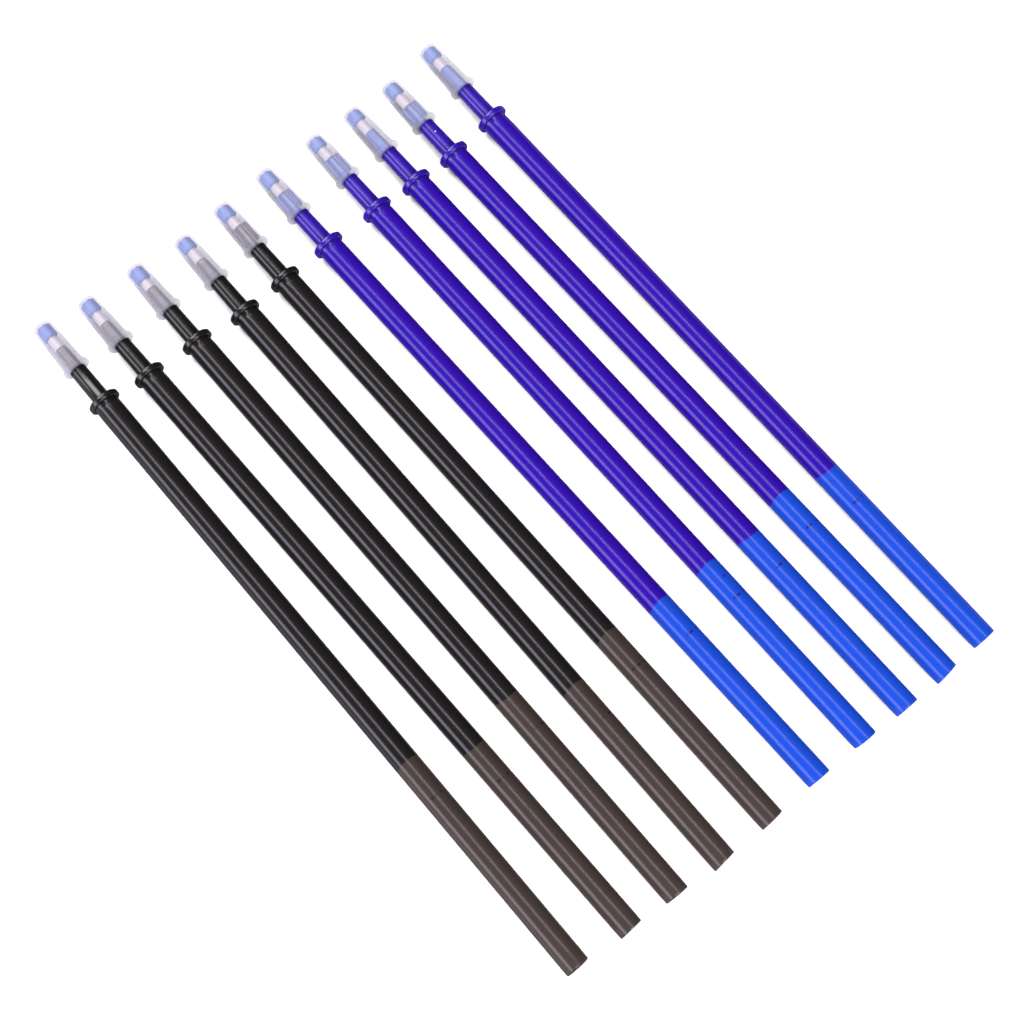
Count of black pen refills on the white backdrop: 5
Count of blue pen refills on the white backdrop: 5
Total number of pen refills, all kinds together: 10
